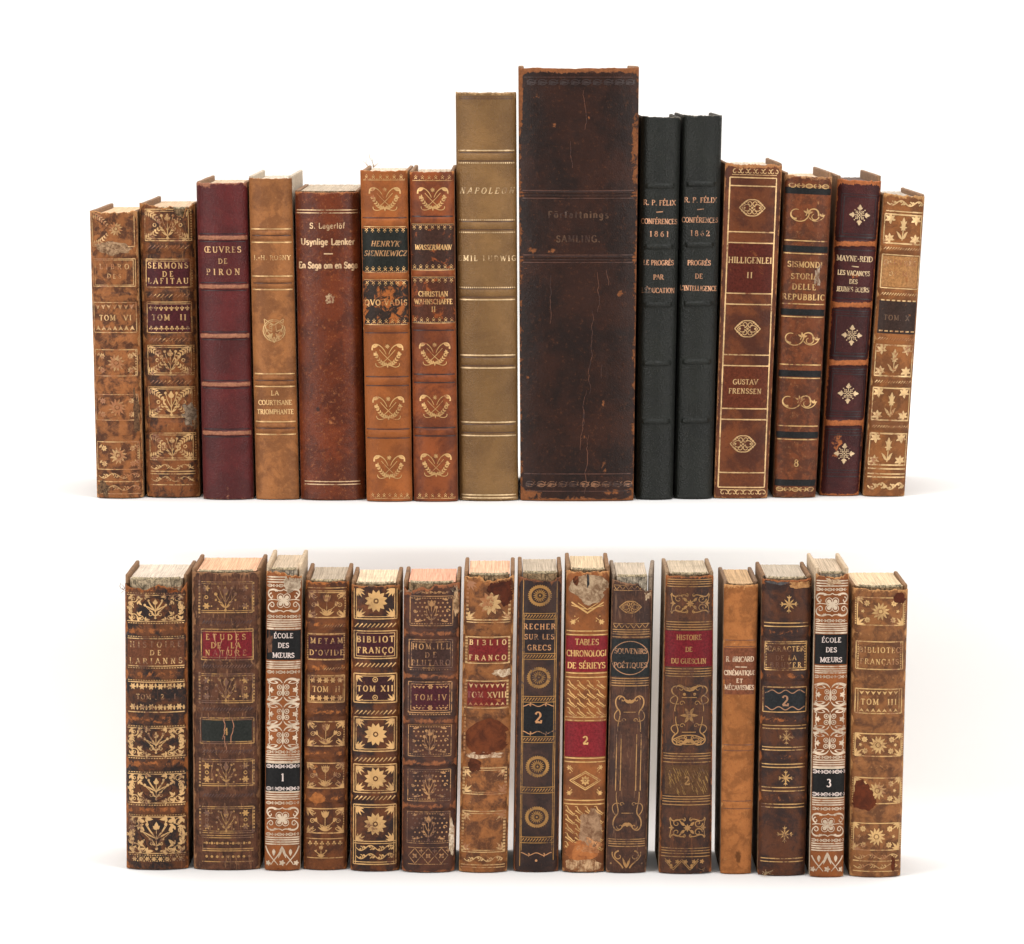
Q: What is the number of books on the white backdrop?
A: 30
